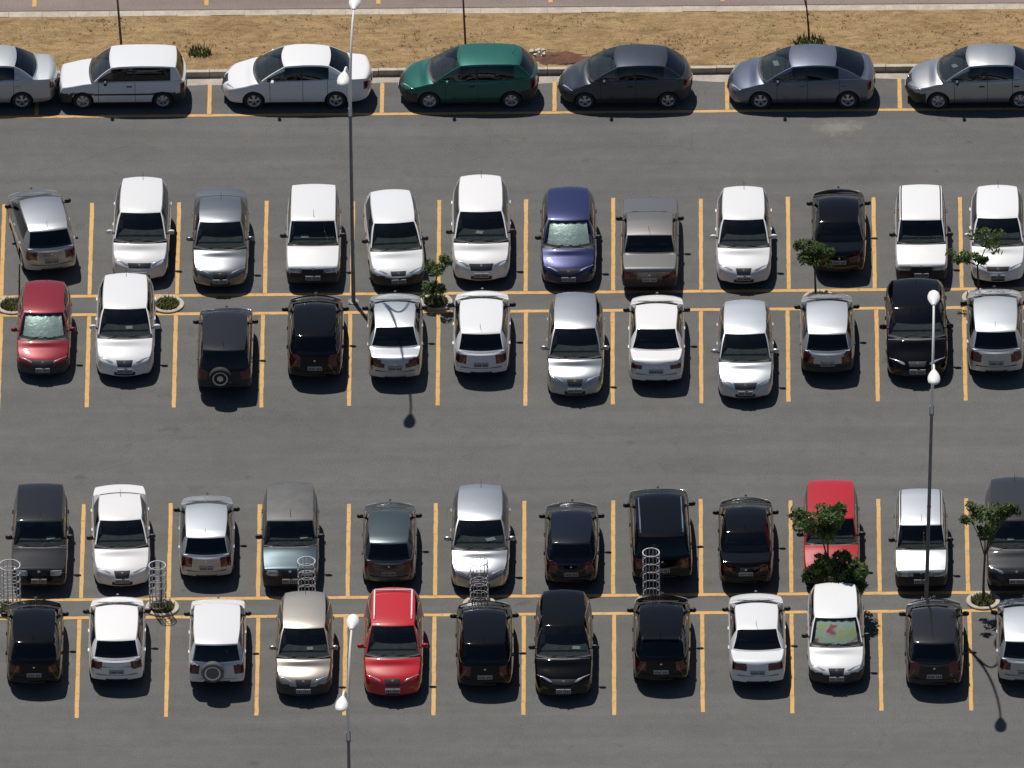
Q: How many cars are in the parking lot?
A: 55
